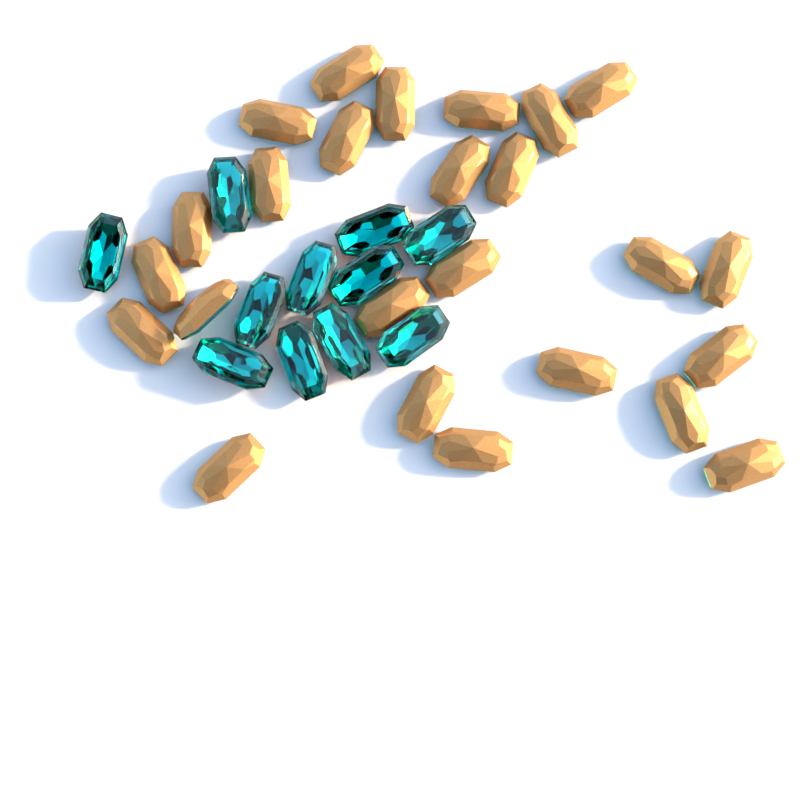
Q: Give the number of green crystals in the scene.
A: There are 11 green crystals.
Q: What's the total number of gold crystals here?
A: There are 25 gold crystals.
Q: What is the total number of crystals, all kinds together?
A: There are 36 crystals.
